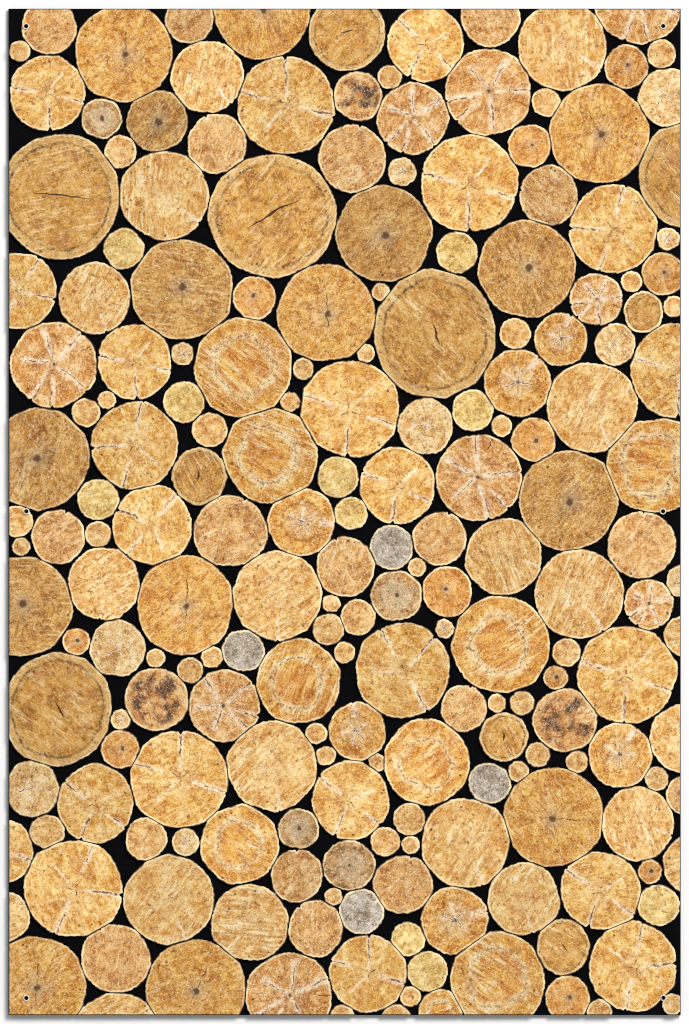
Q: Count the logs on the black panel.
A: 200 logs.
